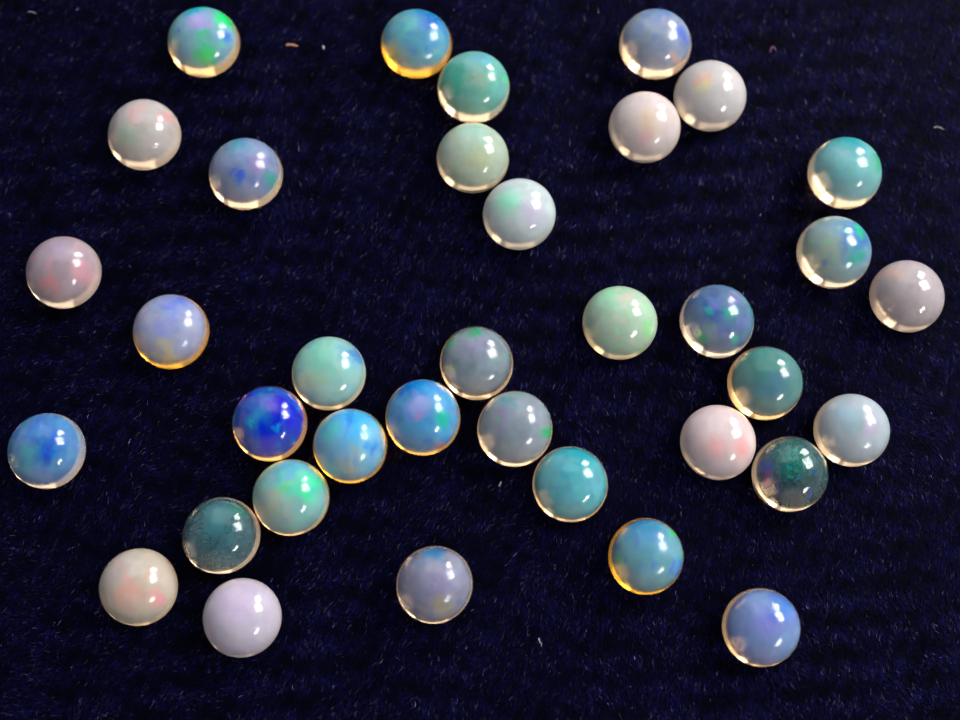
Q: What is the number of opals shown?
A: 36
